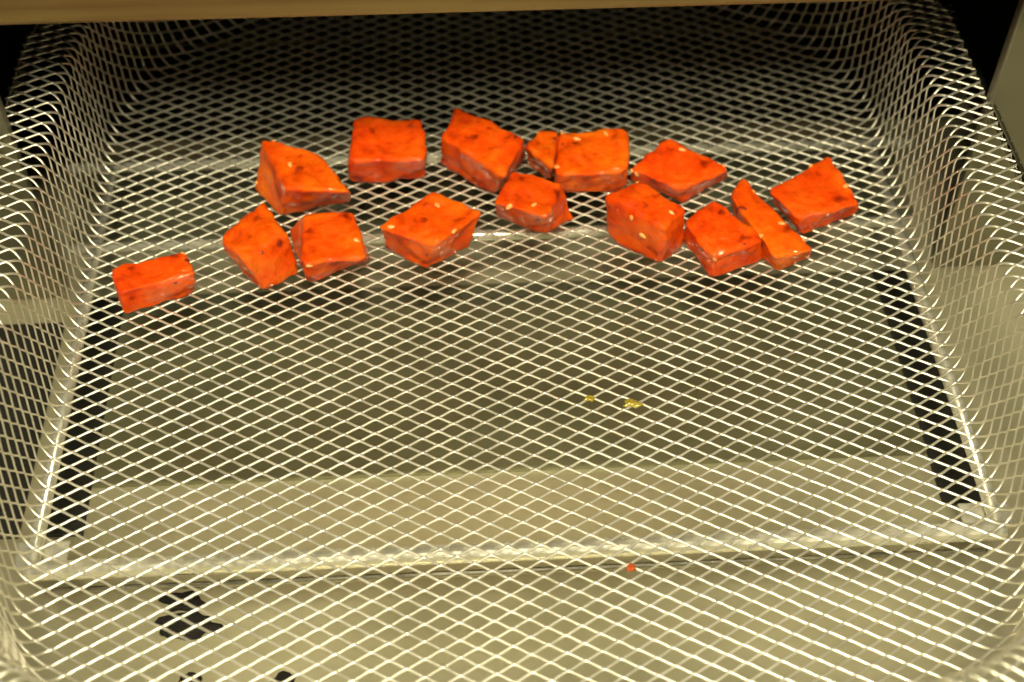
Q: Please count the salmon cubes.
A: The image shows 15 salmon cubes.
